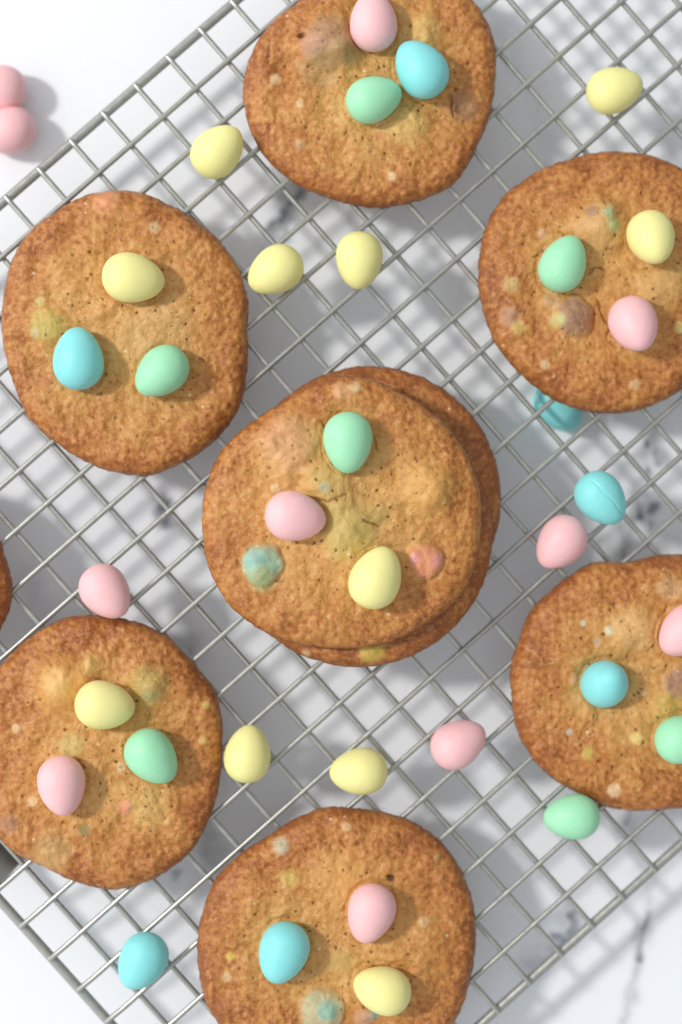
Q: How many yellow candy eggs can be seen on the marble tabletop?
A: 11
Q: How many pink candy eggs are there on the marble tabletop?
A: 11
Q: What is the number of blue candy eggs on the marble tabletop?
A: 7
